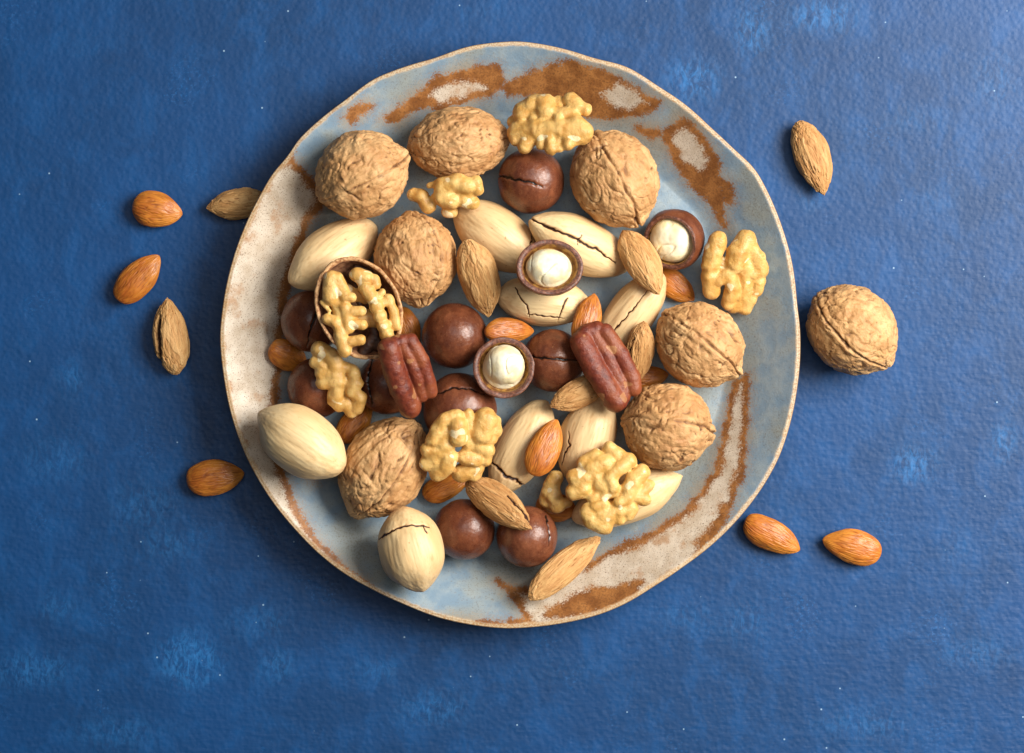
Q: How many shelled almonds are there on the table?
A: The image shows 15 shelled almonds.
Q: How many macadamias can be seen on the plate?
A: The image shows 12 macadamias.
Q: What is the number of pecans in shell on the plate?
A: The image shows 10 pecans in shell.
